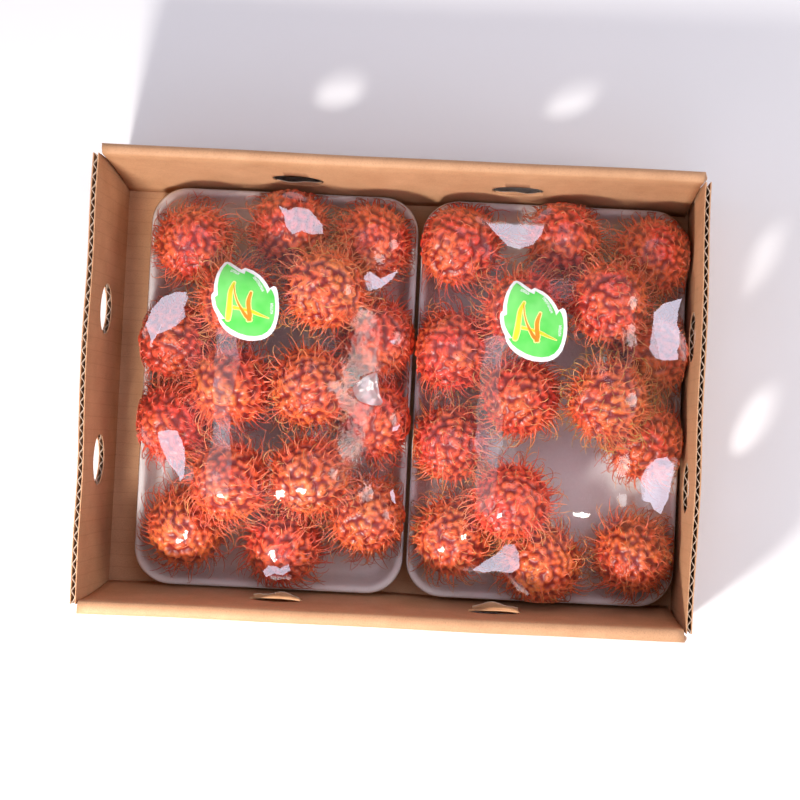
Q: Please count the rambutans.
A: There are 31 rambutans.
